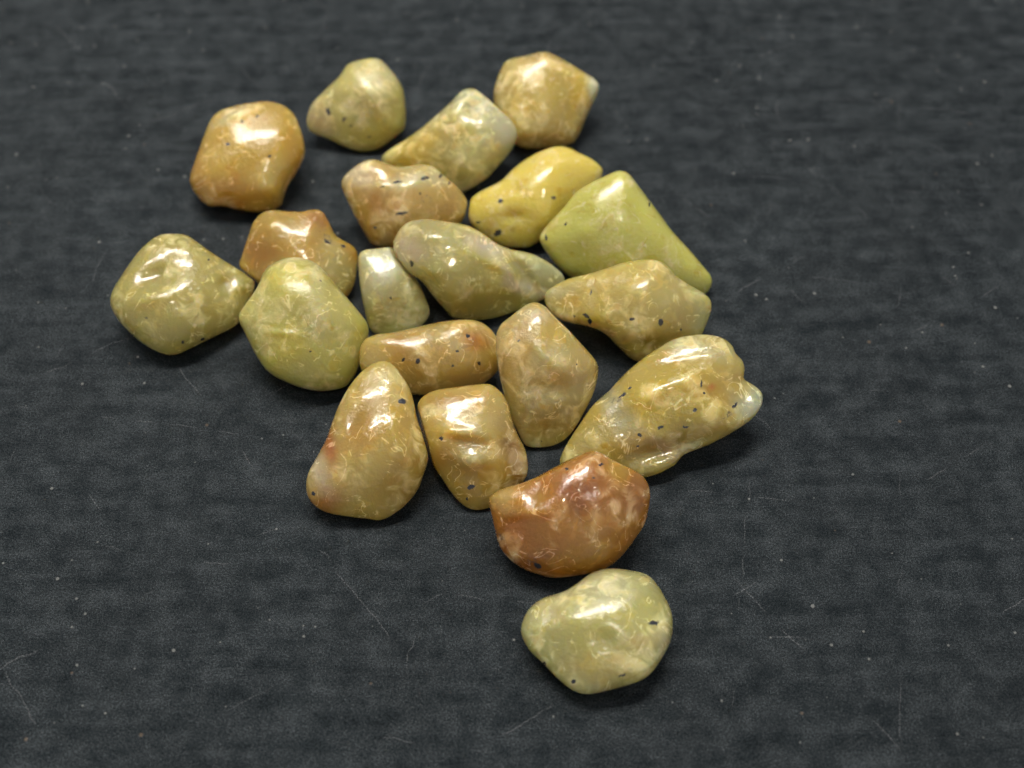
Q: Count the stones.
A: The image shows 20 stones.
